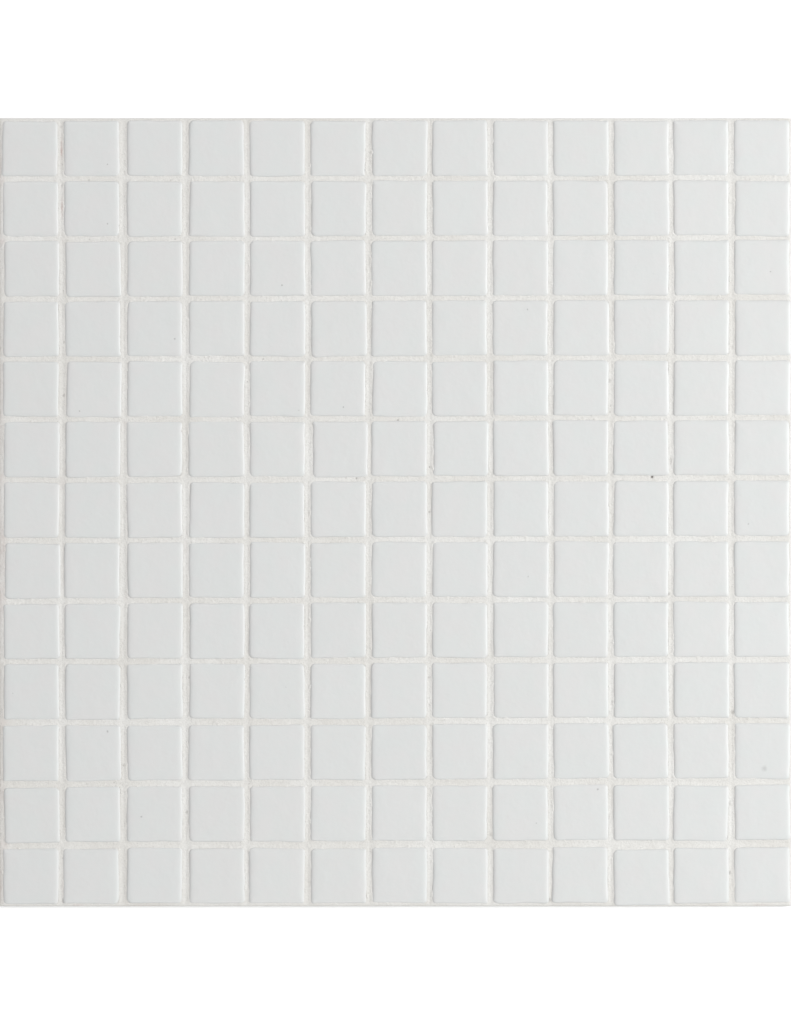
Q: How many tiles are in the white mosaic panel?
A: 169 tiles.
